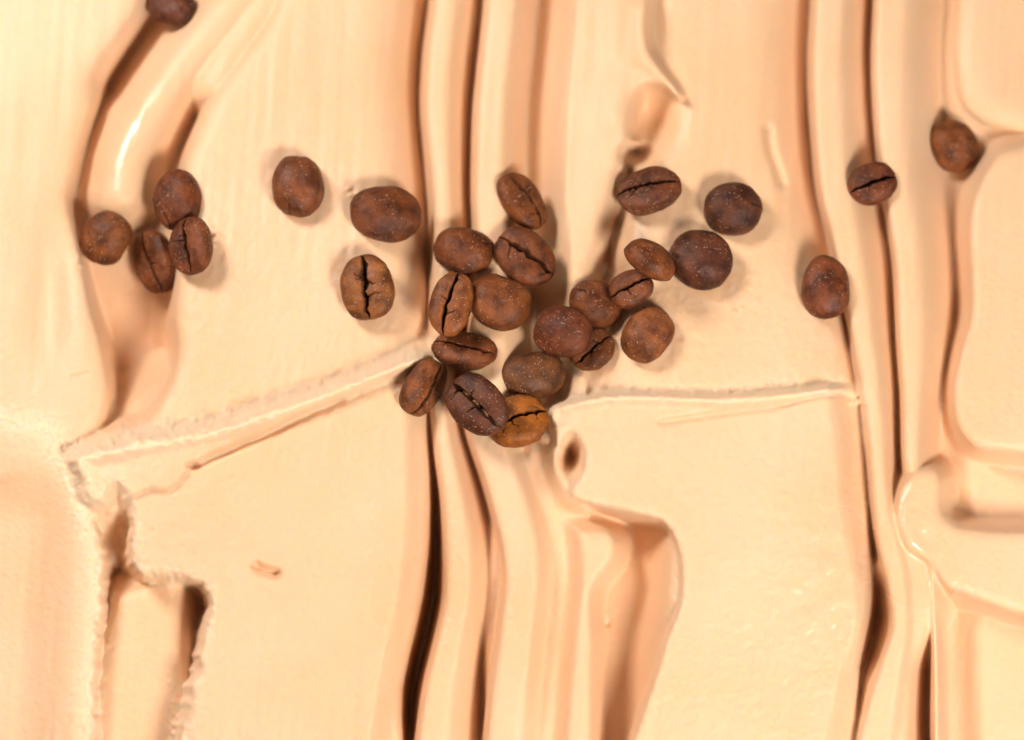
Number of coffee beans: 30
